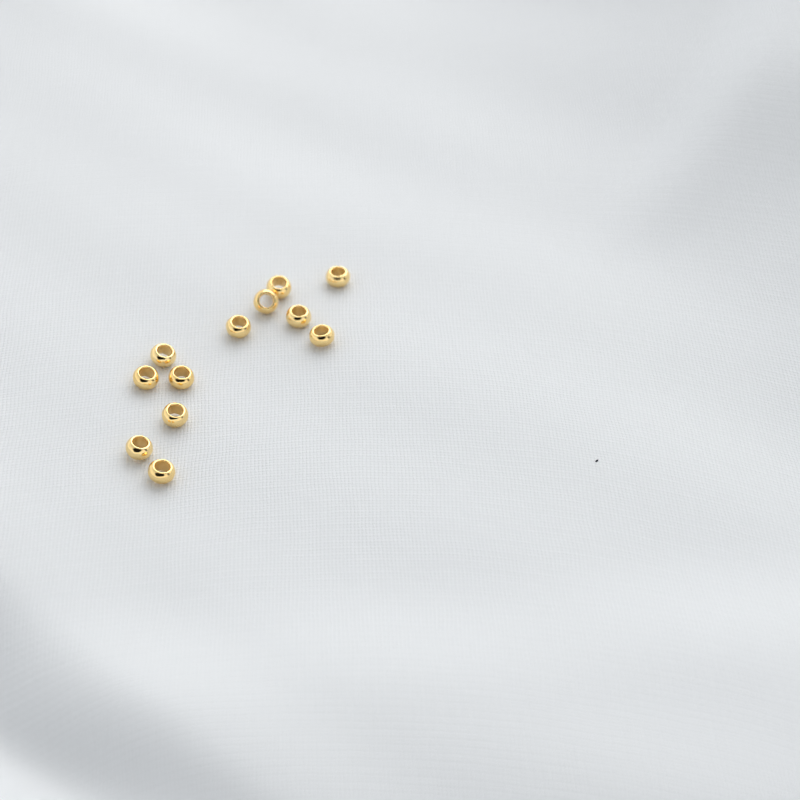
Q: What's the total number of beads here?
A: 12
